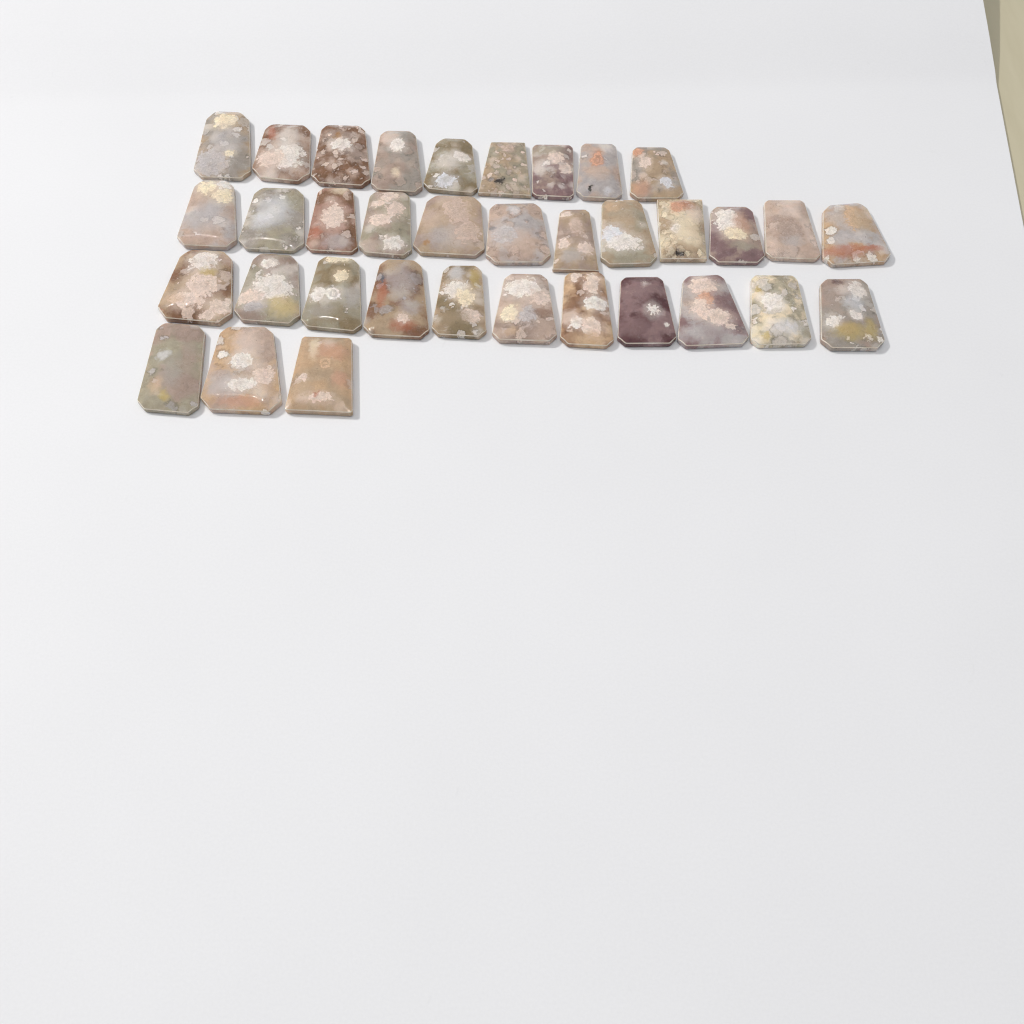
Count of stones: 35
